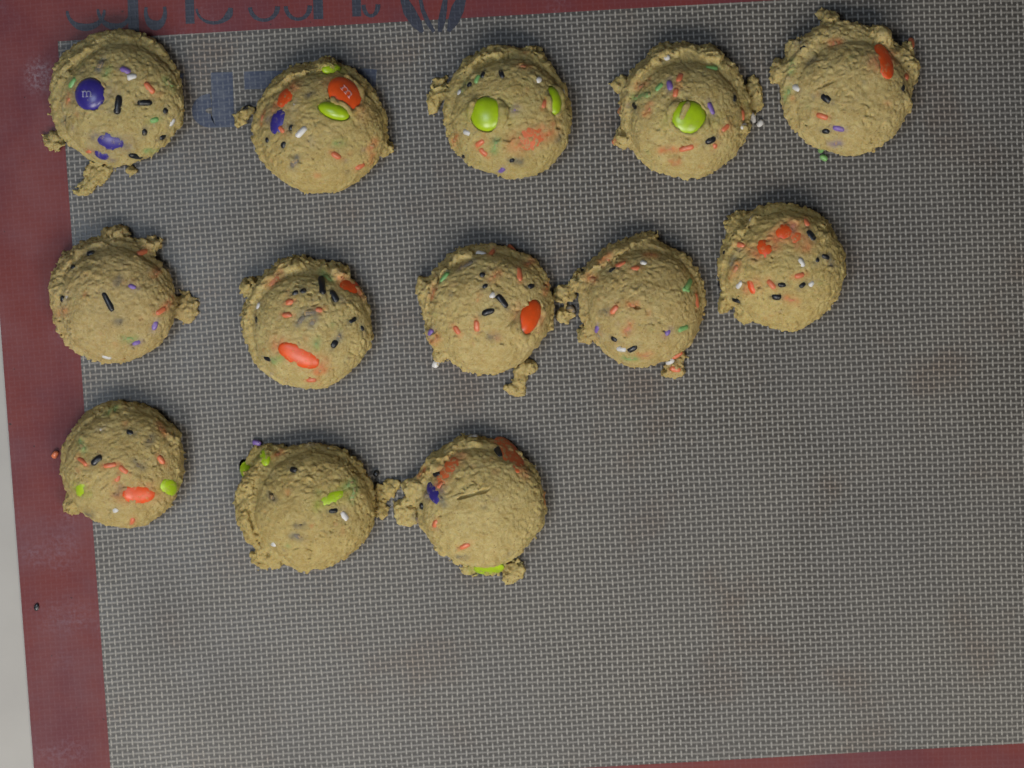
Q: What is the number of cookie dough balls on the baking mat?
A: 13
